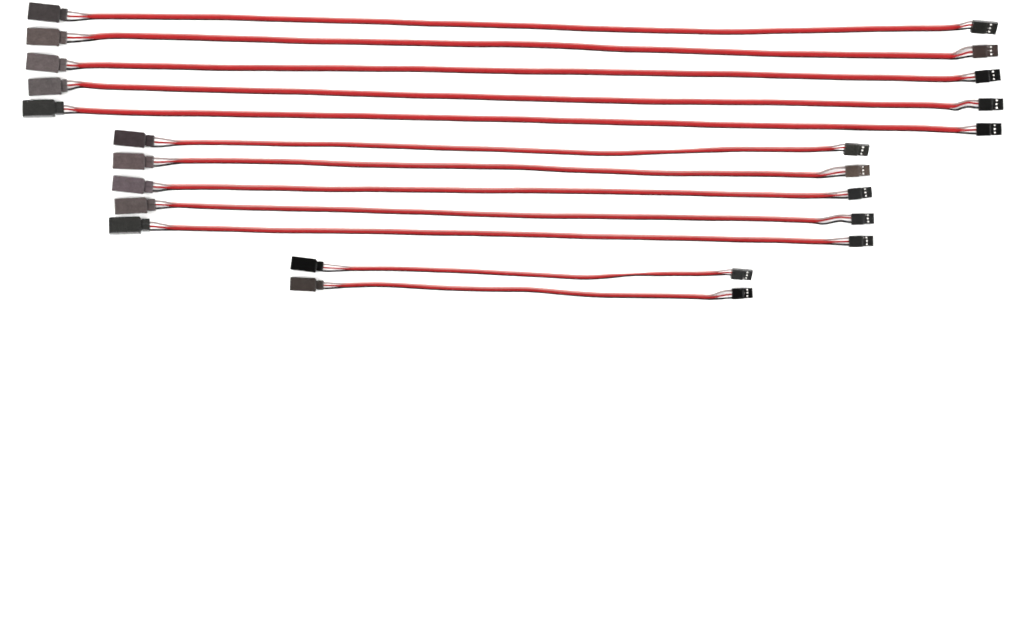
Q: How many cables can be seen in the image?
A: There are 12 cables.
